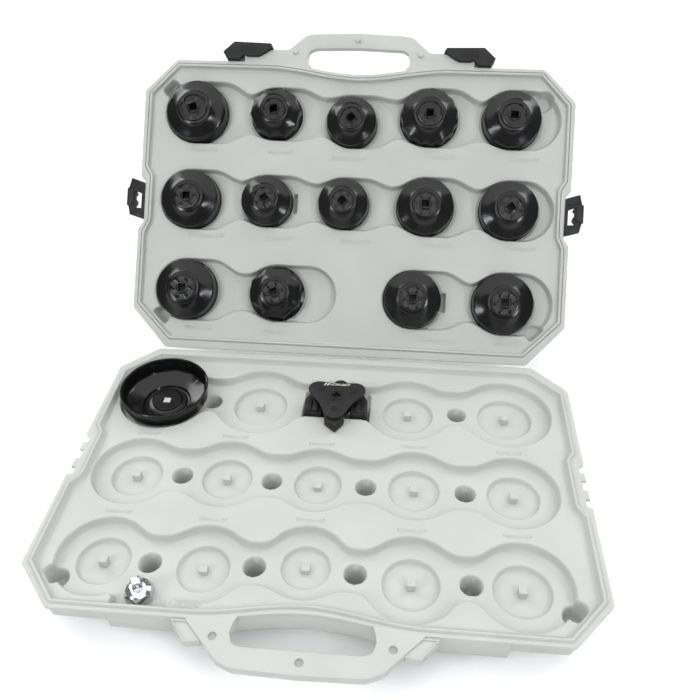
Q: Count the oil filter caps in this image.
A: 15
